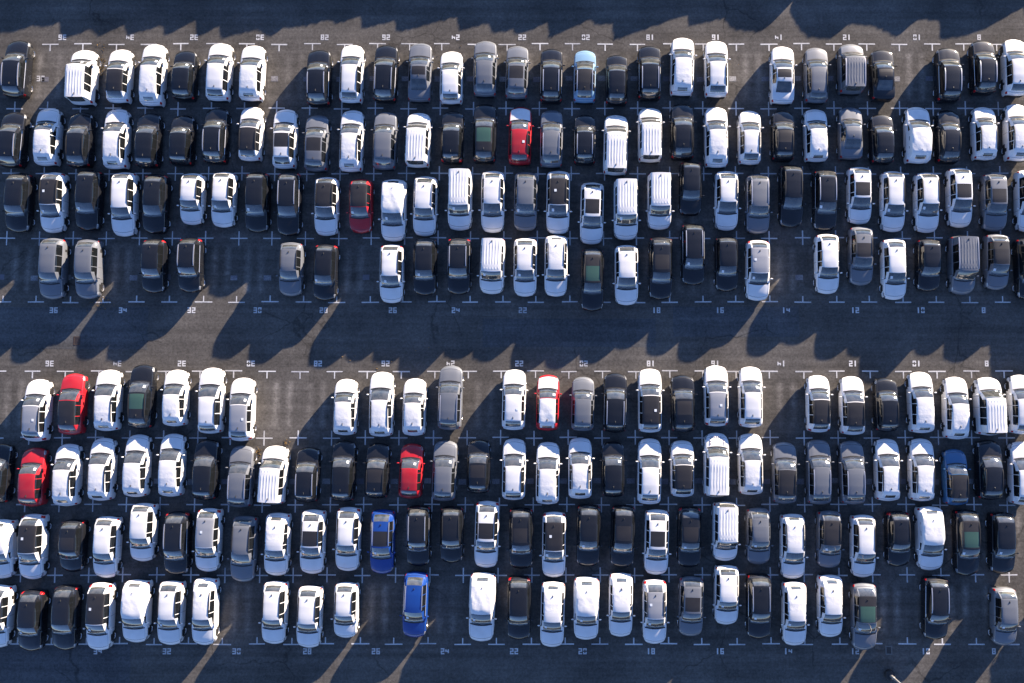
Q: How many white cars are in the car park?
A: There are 116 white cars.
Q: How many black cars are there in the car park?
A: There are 69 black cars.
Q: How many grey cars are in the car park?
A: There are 31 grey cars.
